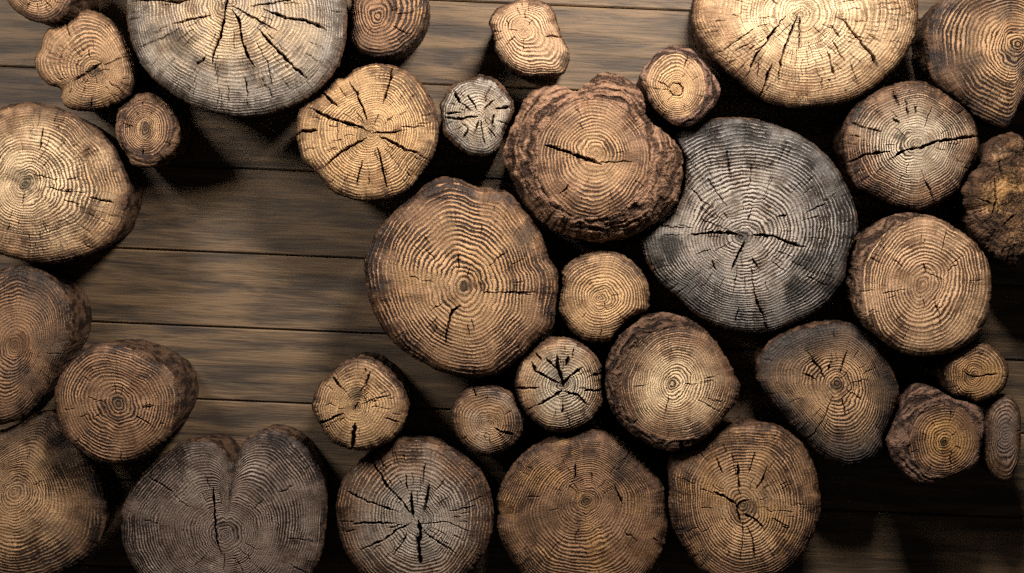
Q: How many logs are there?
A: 34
